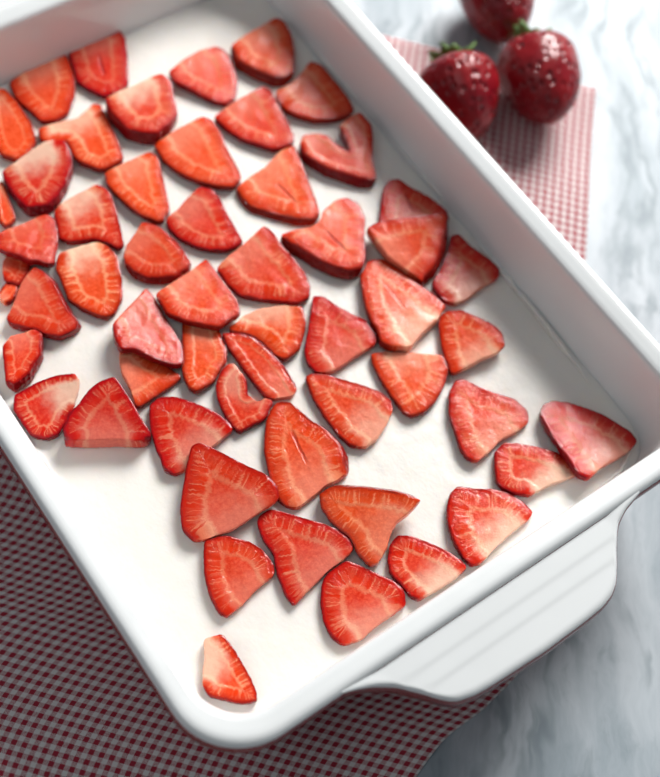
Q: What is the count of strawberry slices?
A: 56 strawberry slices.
